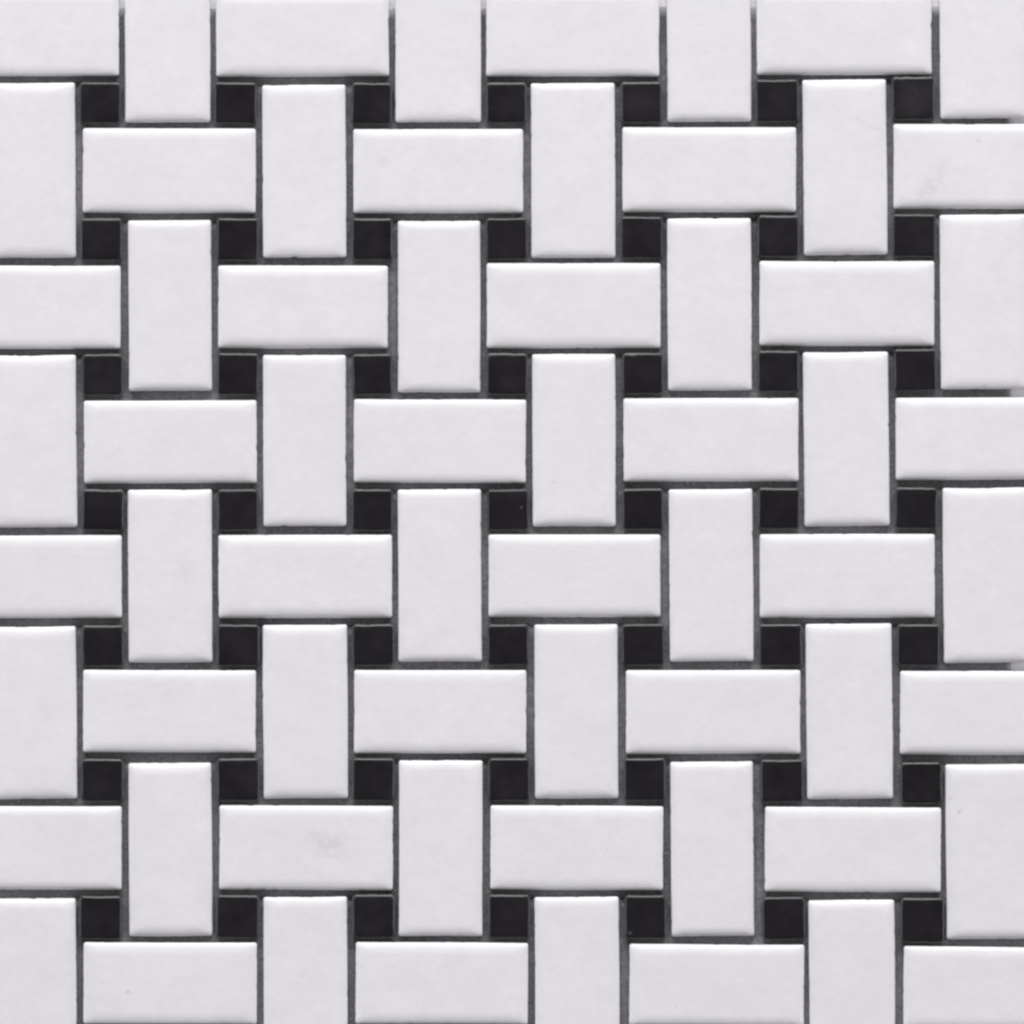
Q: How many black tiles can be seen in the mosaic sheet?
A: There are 49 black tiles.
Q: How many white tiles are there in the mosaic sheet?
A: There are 64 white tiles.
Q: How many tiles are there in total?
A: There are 113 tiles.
